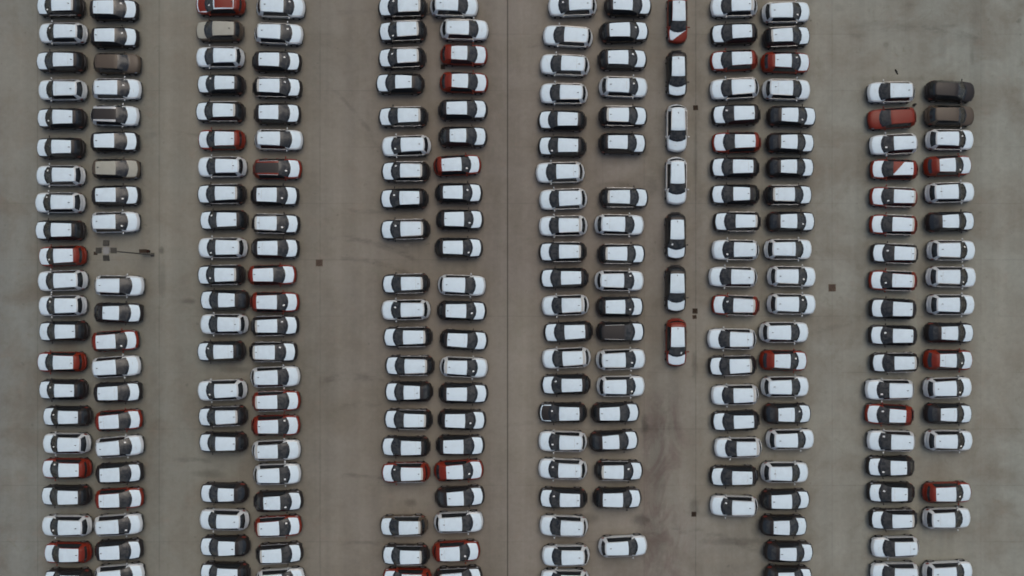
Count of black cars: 121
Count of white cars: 90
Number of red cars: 38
